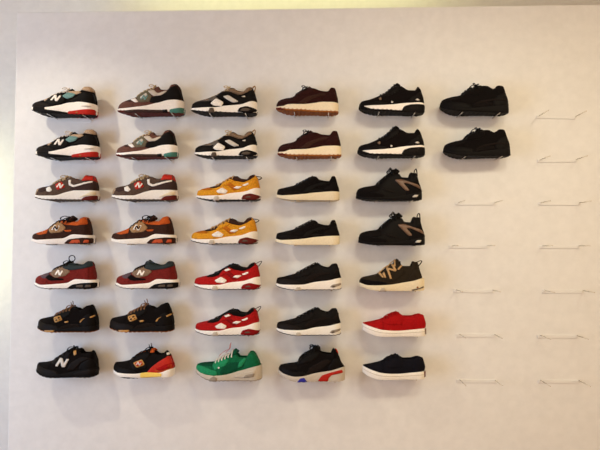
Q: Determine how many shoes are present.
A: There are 37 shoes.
